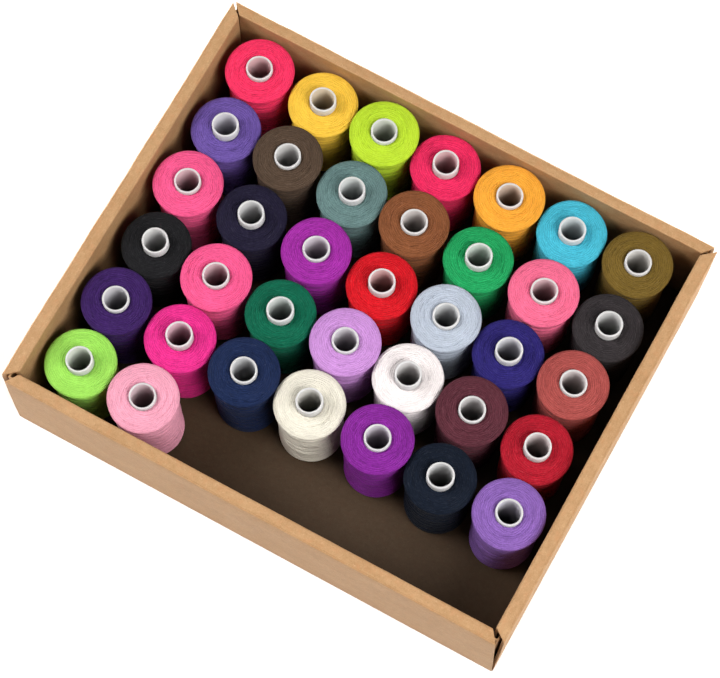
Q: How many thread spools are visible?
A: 37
